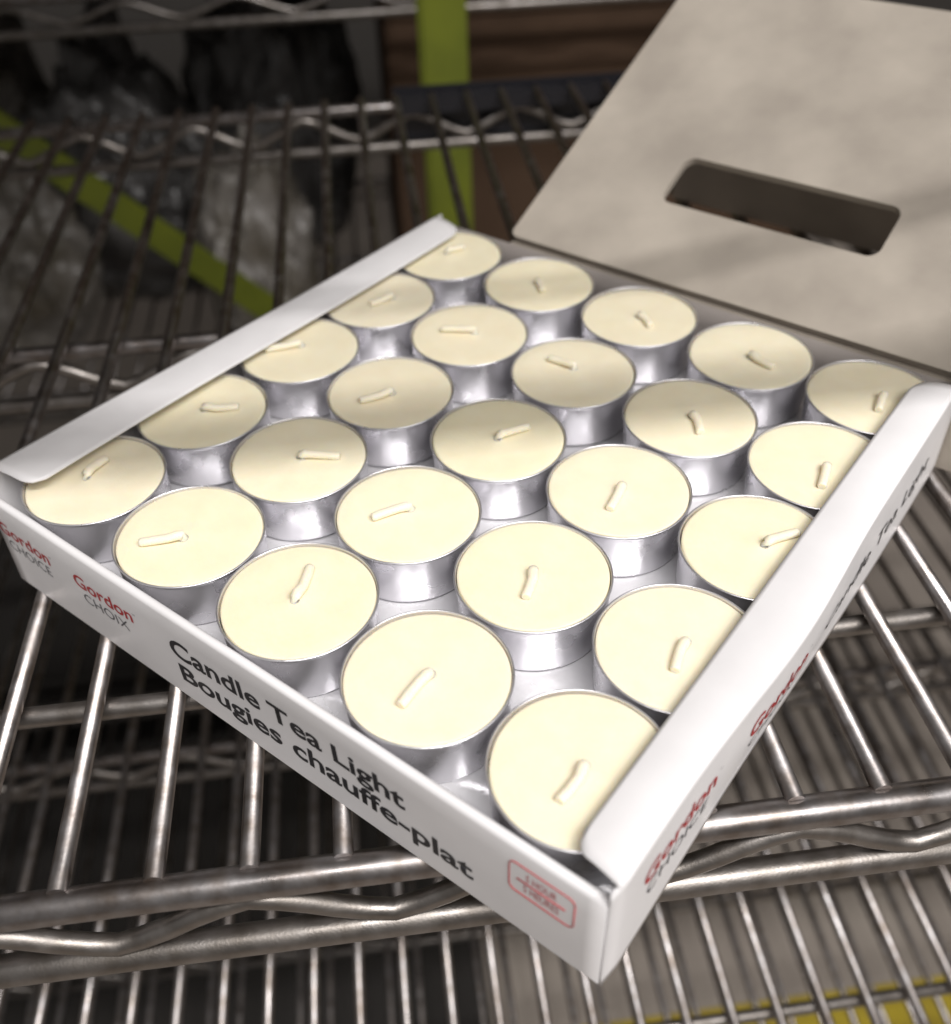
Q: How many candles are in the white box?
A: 25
